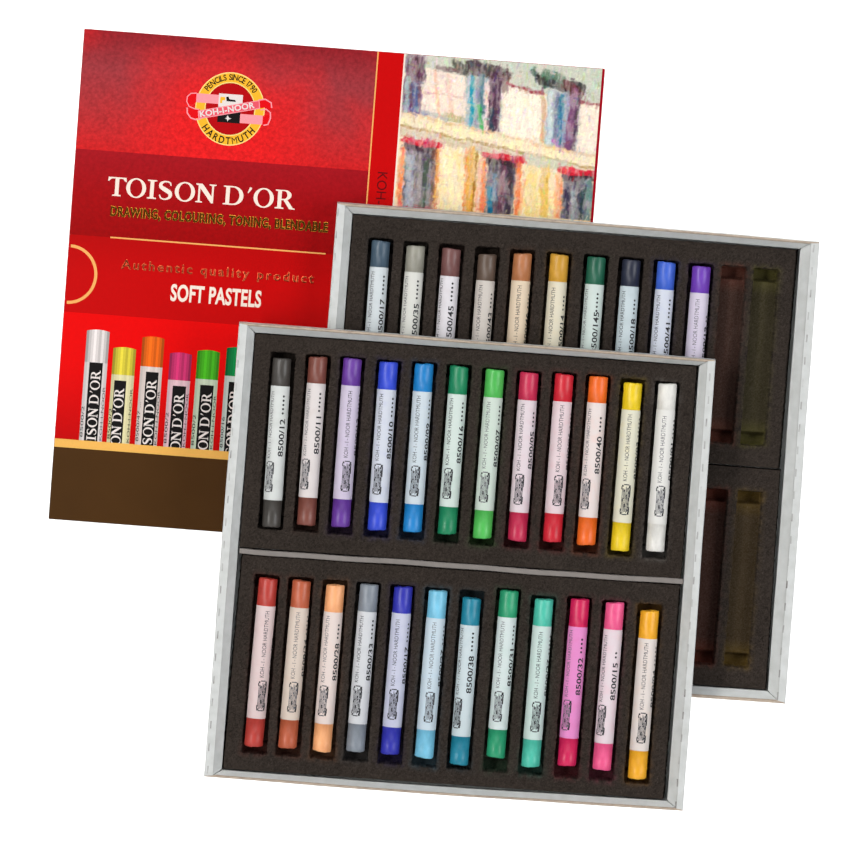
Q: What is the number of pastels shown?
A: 34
